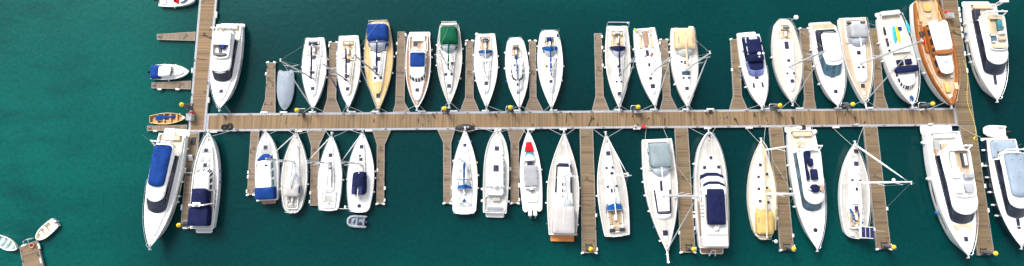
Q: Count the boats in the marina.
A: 45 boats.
